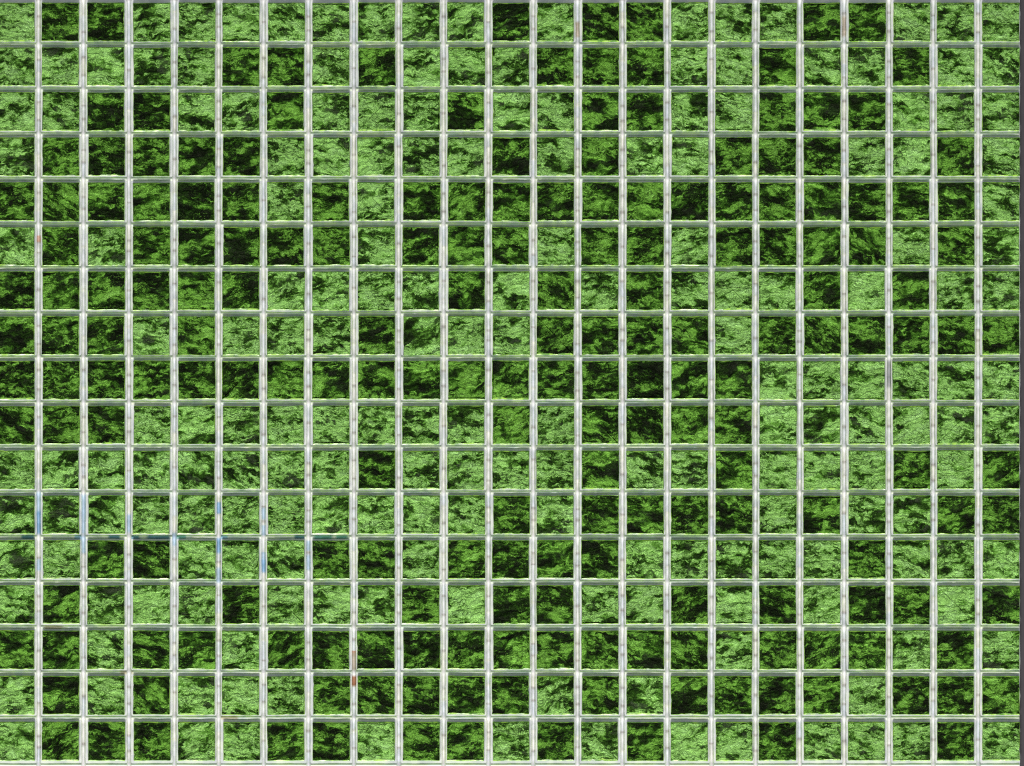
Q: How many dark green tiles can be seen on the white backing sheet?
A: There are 198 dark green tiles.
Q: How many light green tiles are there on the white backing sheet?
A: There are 193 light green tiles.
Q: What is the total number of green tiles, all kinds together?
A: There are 391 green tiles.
